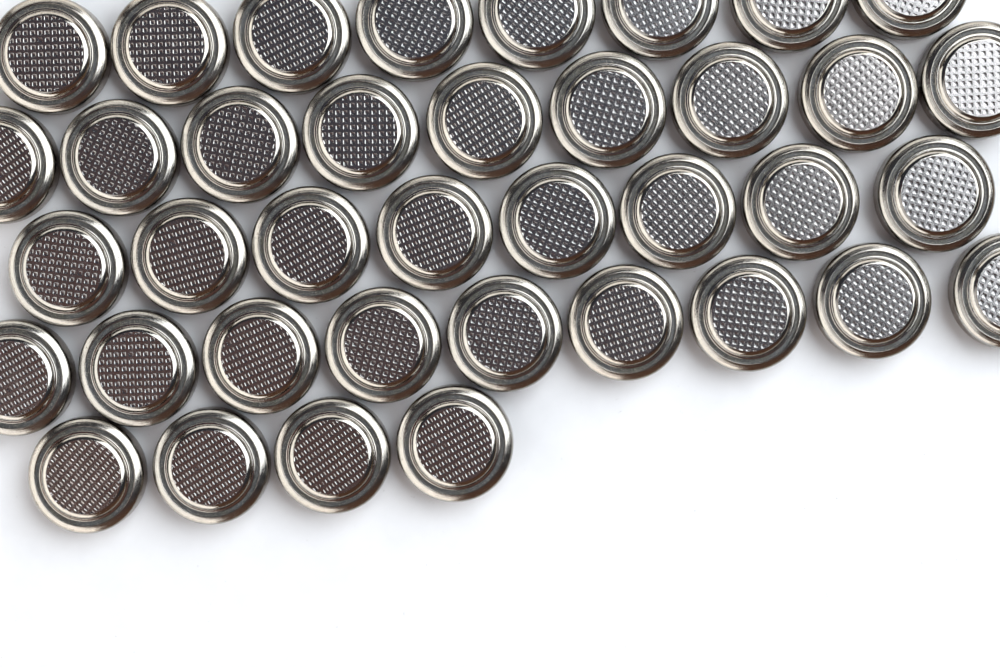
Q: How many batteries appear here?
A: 38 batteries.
